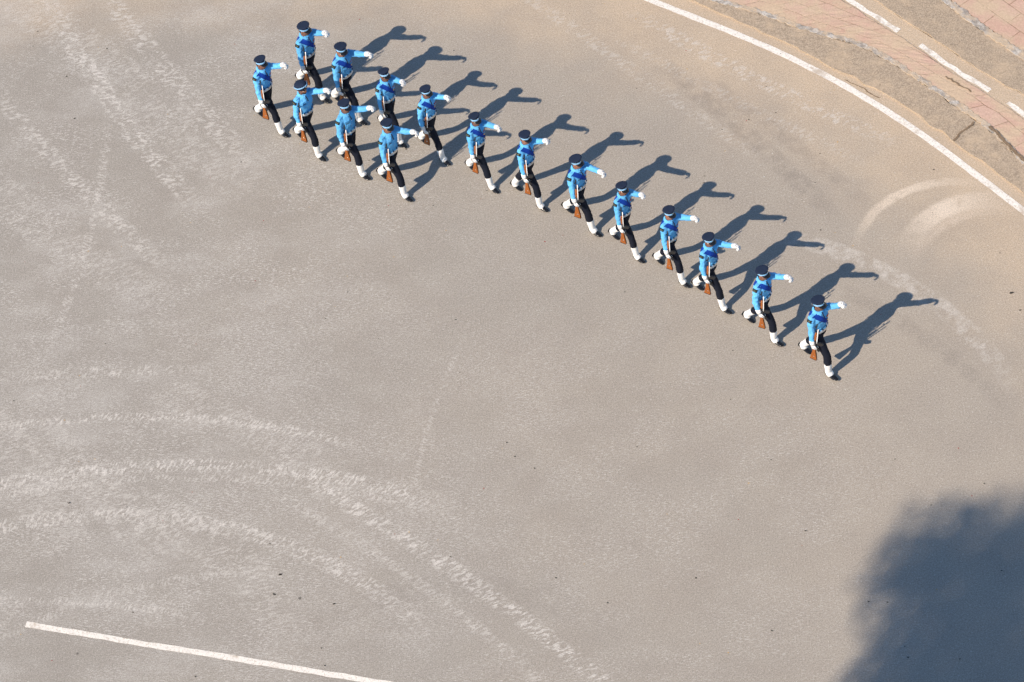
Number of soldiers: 16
